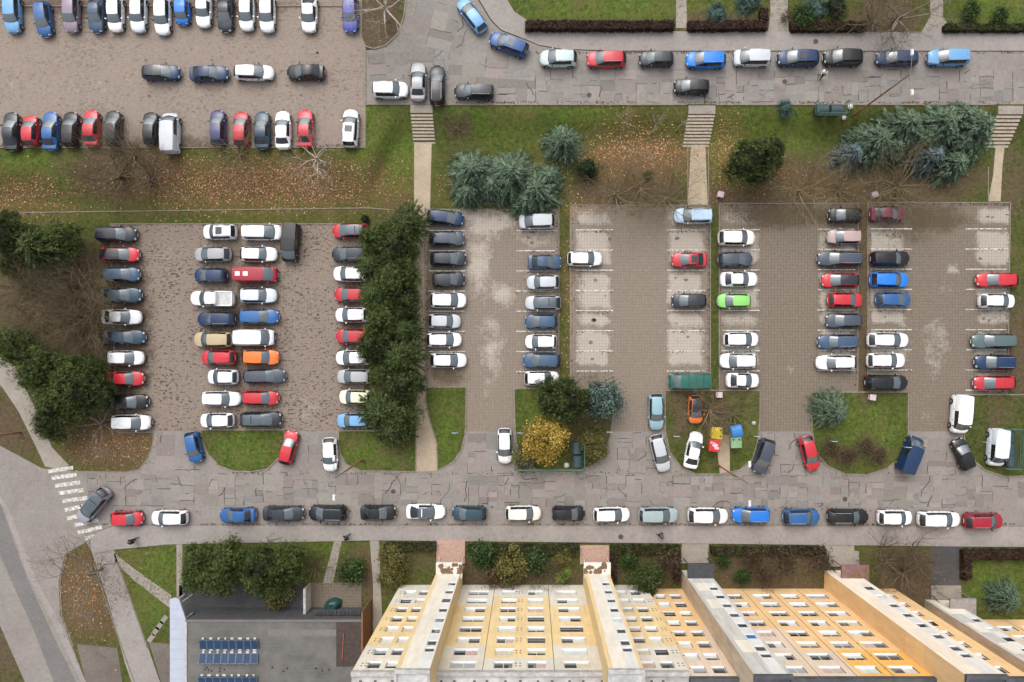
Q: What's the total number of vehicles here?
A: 171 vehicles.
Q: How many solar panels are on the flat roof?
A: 24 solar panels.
